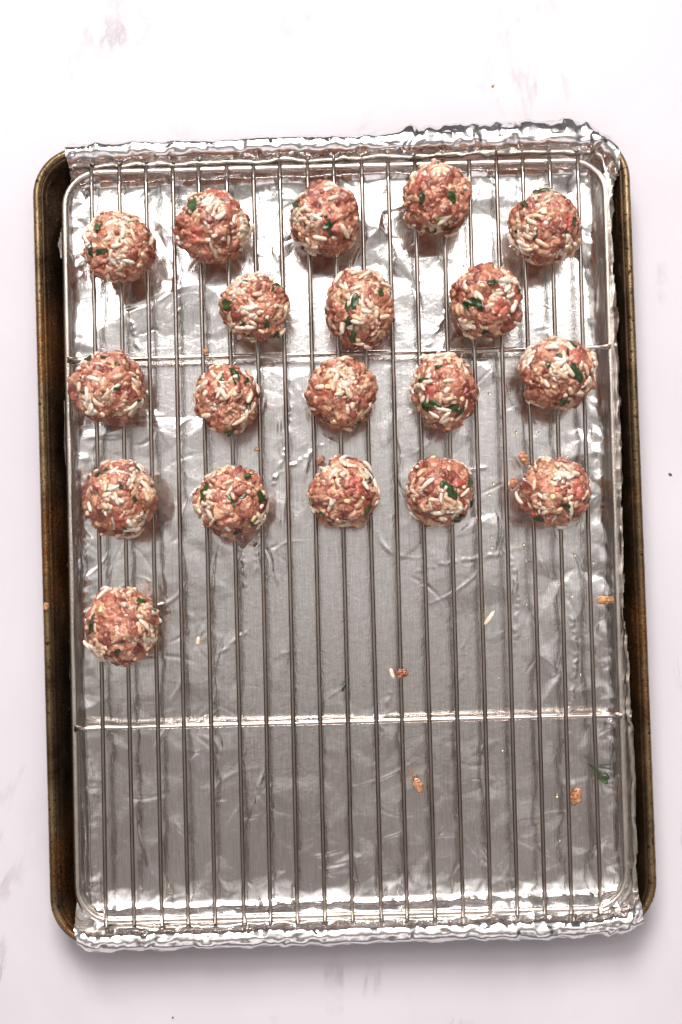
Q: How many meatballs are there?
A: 19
